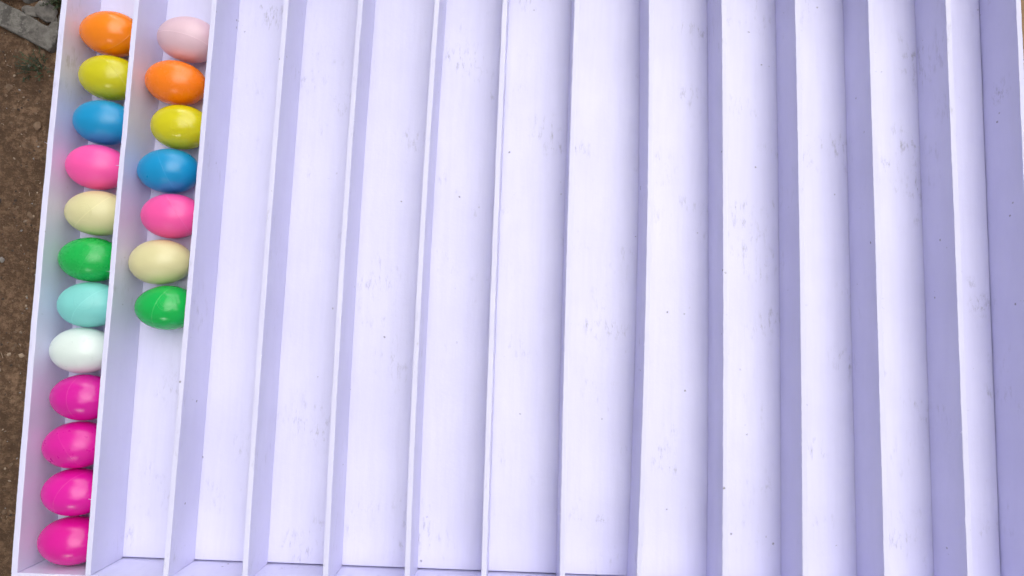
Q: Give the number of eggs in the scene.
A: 19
